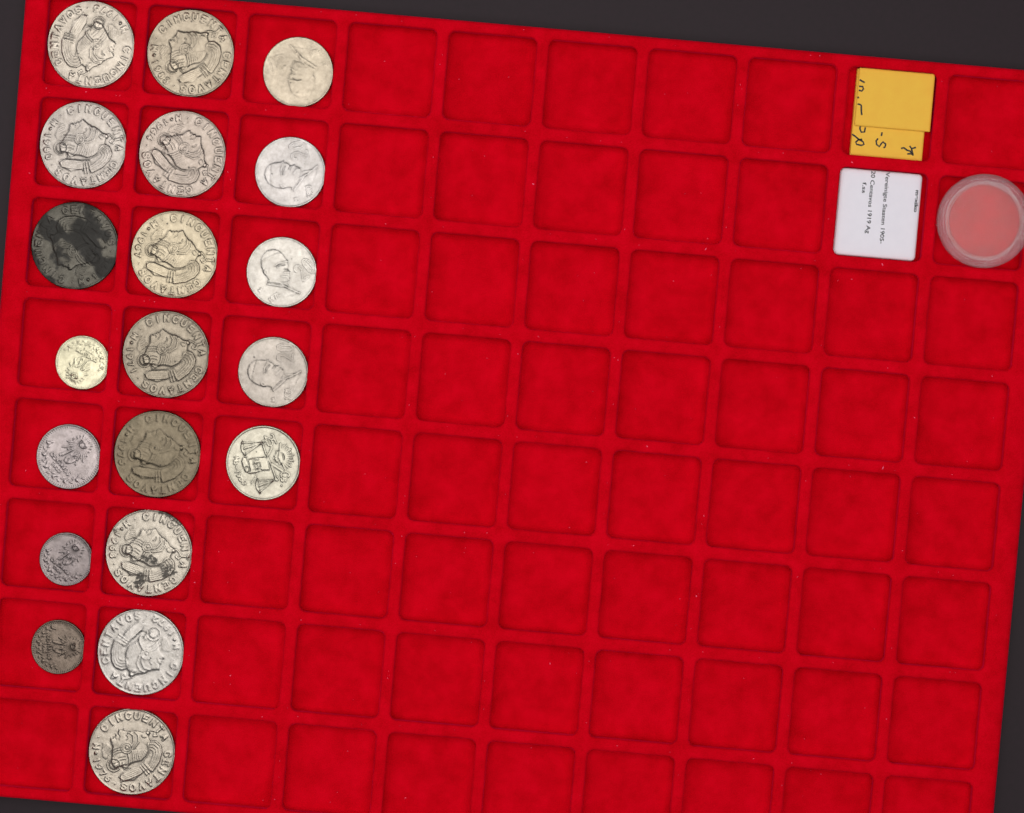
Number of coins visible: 20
